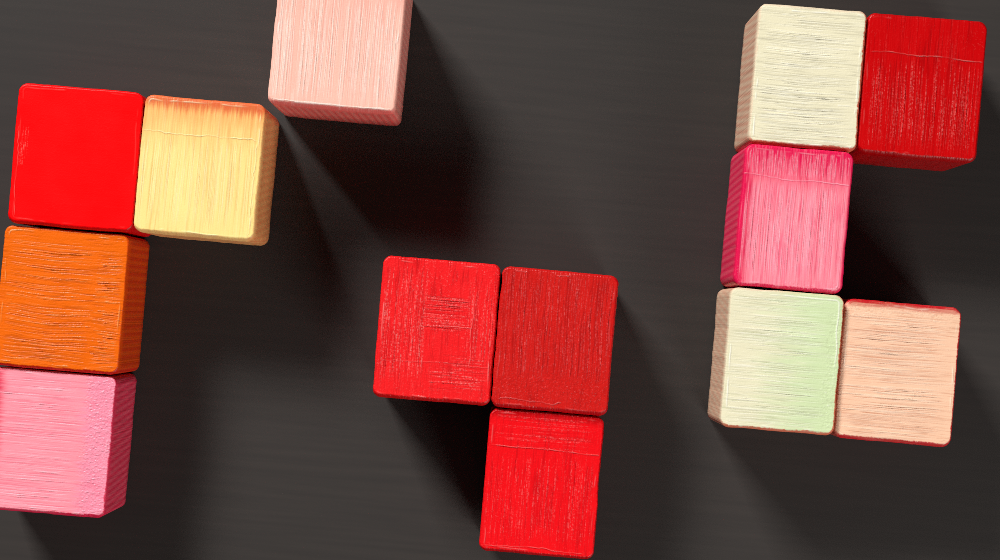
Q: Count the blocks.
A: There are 13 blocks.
